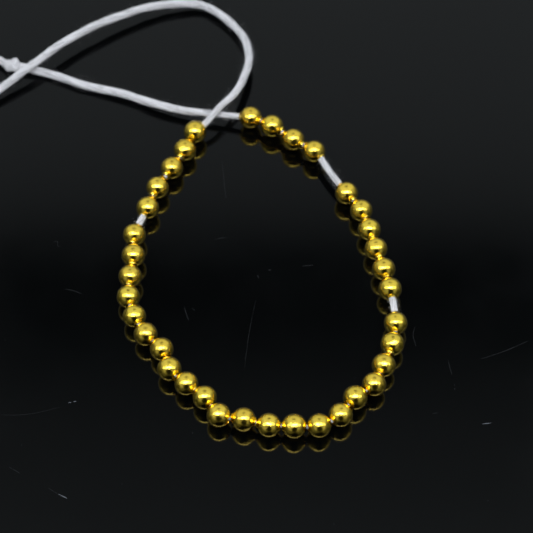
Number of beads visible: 36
